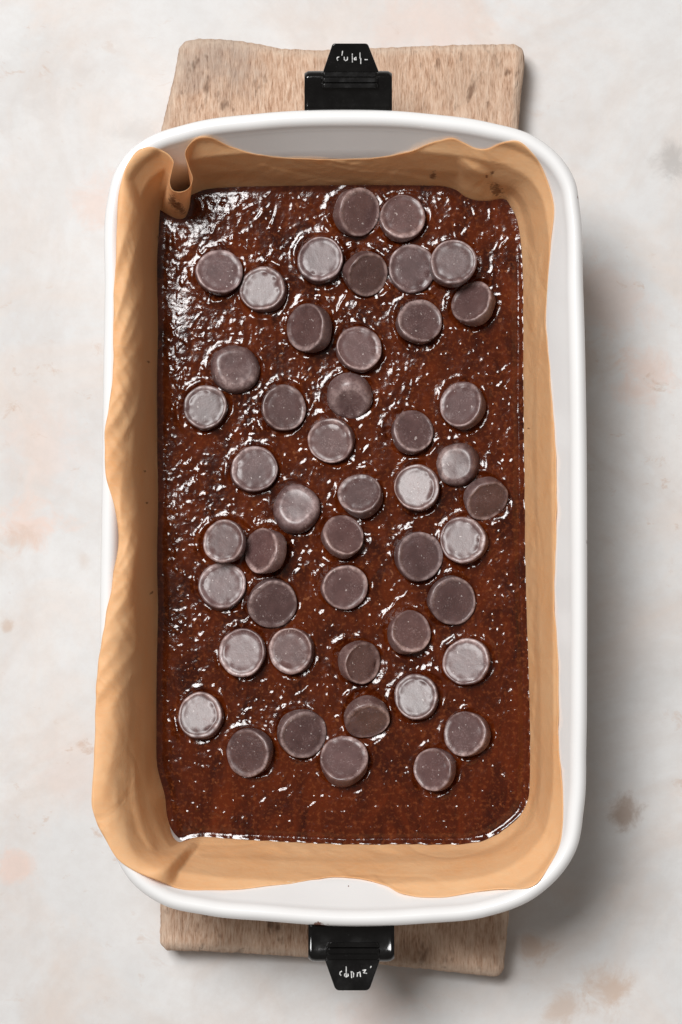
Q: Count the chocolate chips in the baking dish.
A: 47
